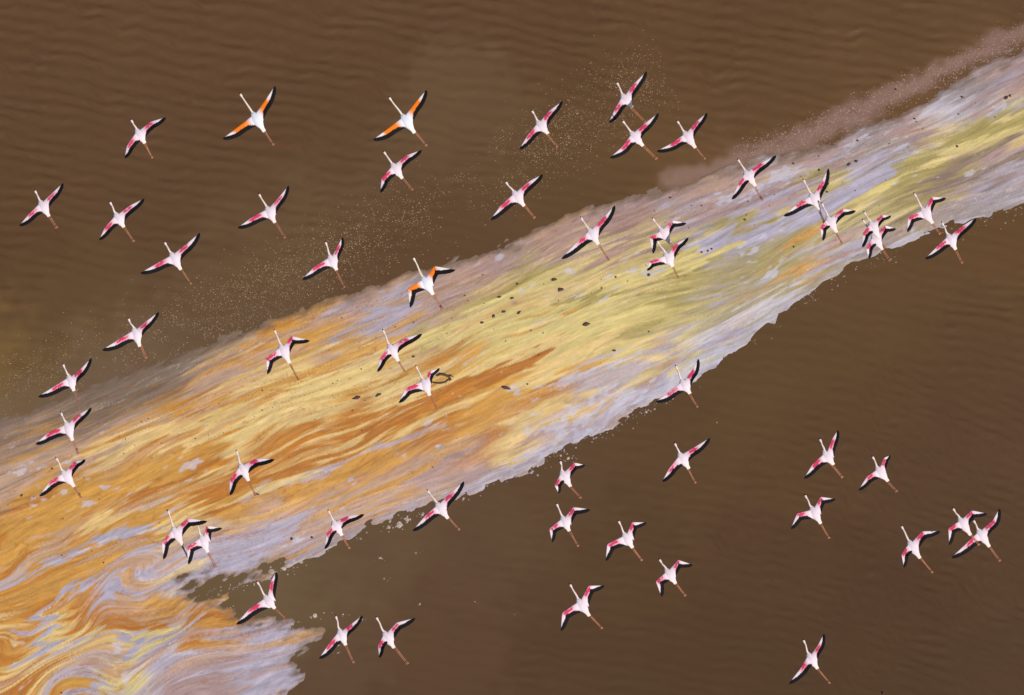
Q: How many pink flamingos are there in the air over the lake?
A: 51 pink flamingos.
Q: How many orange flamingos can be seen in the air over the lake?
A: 3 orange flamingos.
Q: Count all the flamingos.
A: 54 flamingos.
